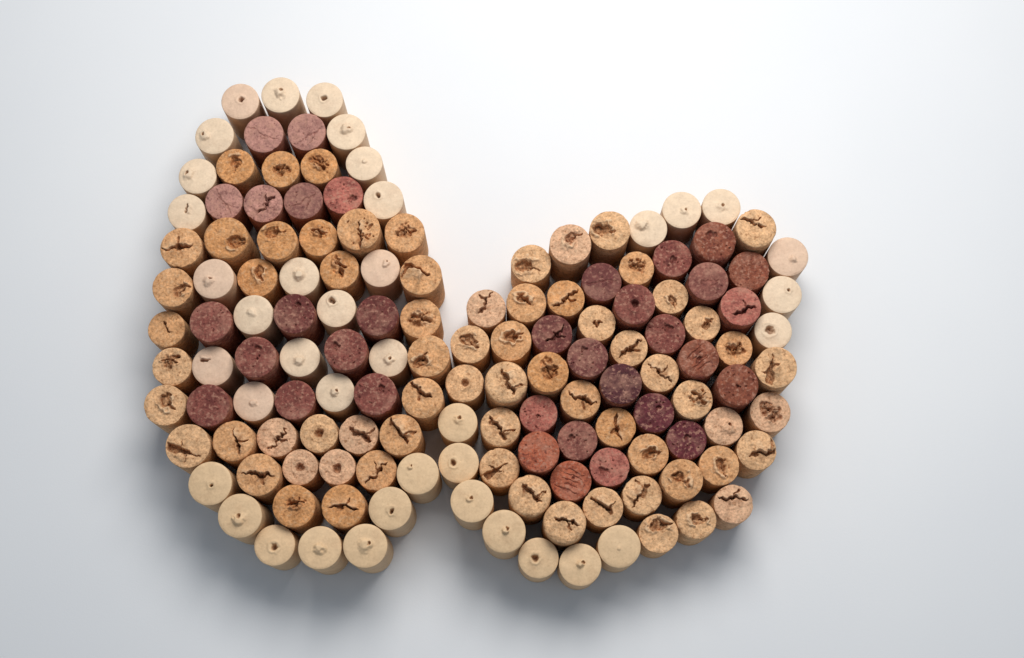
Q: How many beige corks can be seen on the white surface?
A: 108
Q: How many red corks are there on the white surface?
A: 34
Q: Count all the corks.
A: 142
